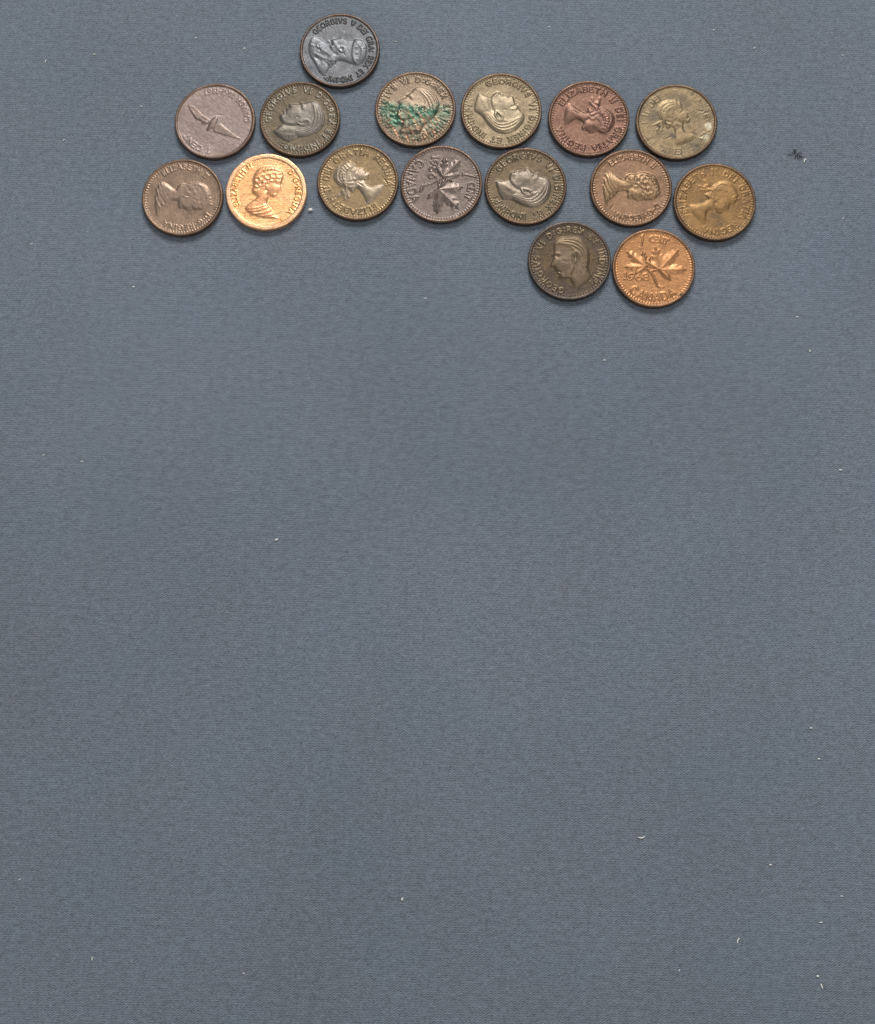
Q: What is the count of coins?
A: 16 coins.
